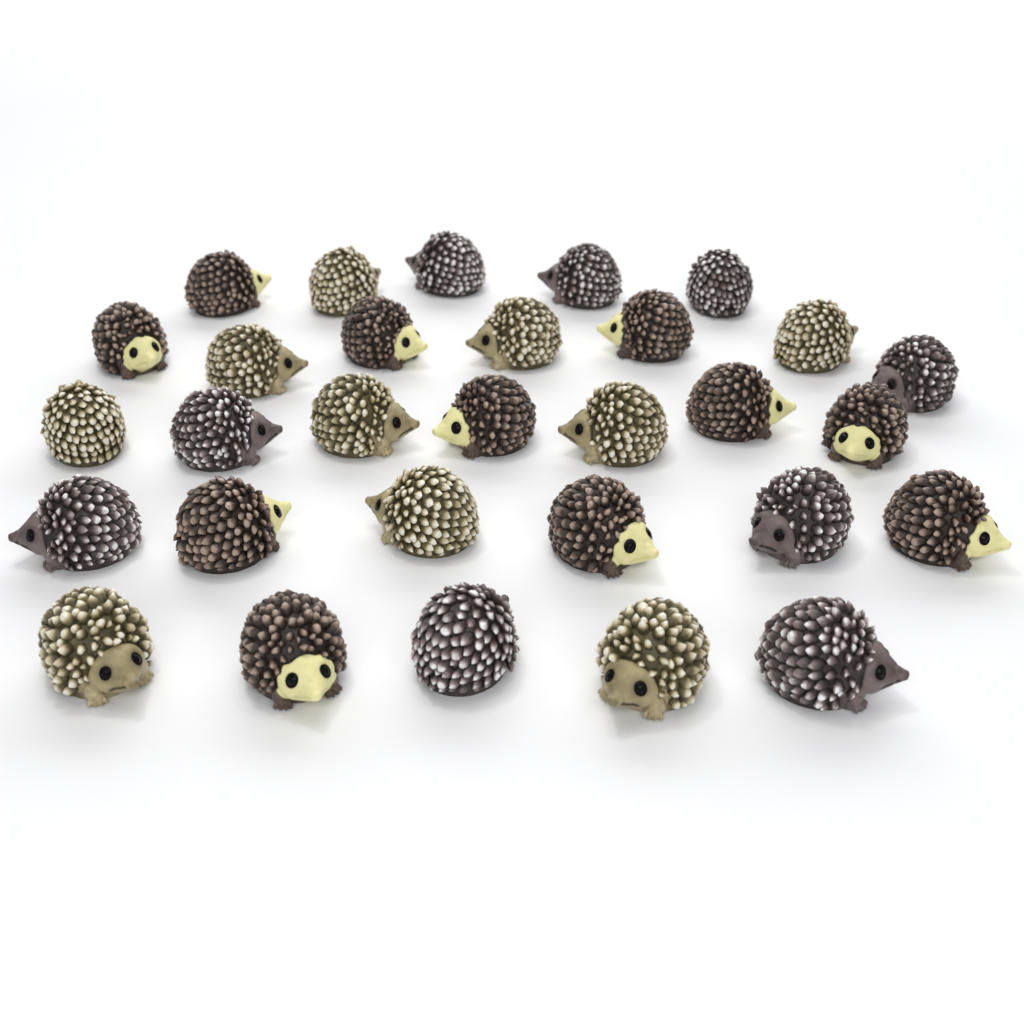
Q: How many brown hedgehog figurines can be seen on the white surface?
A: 11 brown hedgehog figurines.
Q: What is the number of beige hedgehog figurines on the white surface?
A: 10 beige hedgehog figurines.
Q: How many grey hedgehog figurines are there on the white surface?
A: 9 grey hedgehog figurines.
